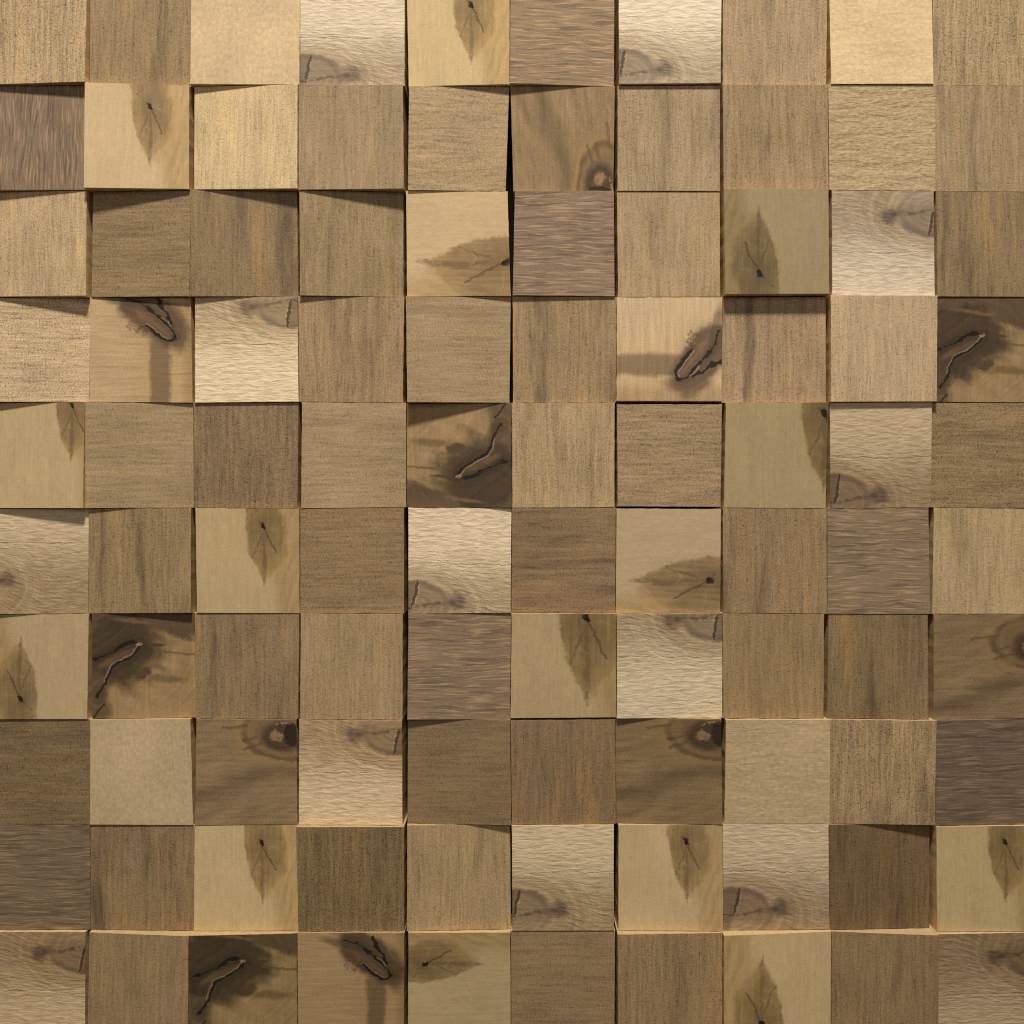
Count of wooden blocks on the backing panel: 100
